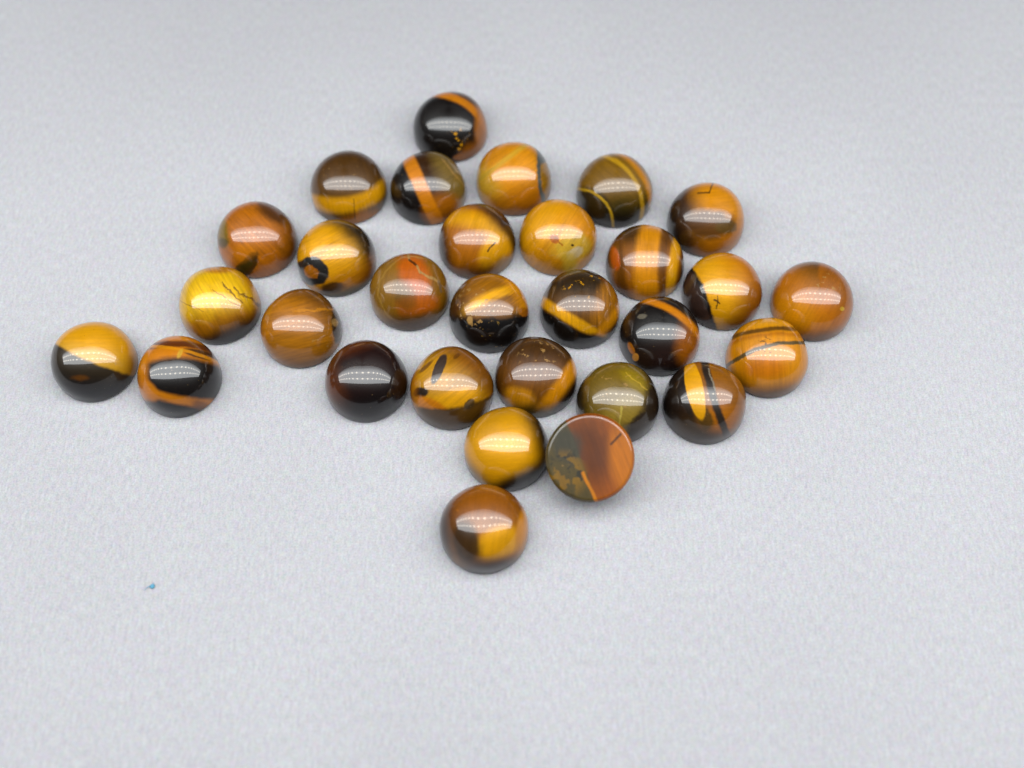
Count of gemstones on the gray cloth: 30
